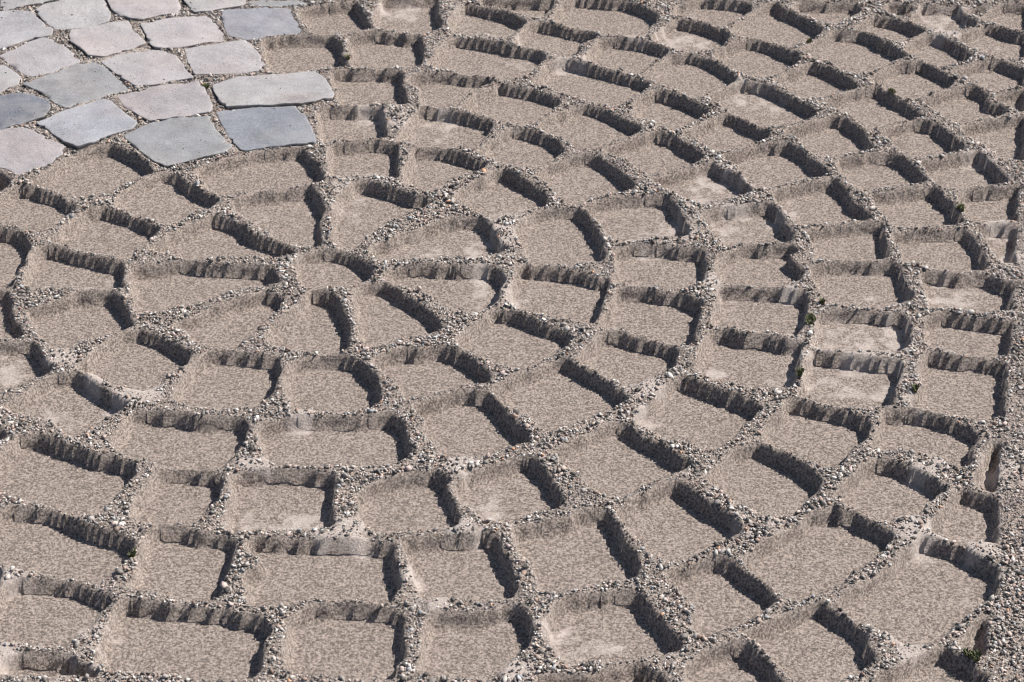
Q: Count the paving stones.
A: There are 21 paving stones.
